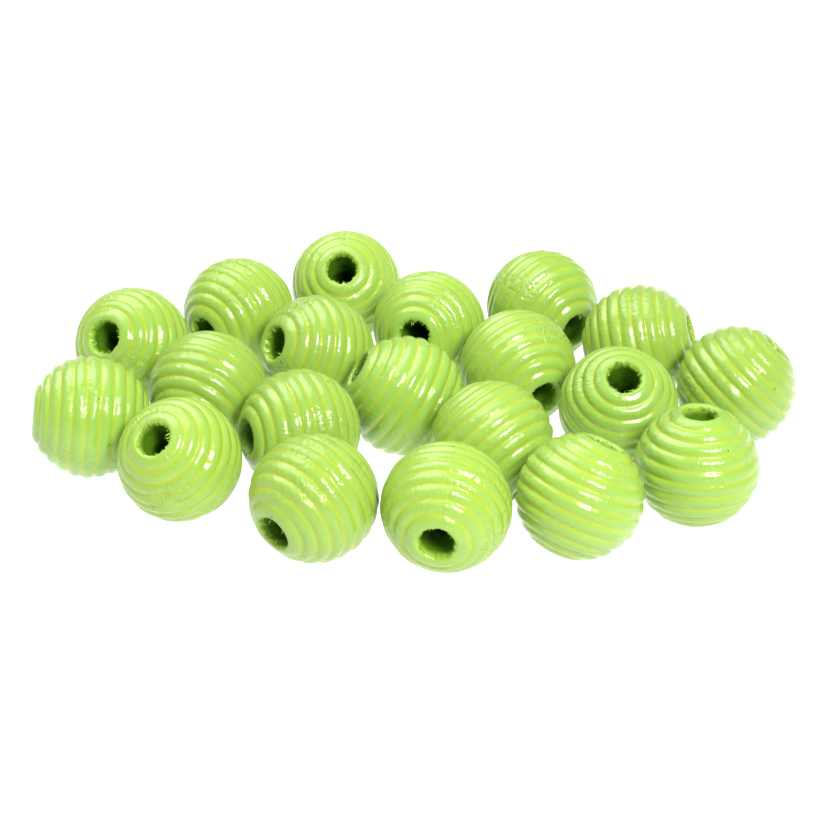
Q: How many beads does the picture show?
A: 20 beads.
